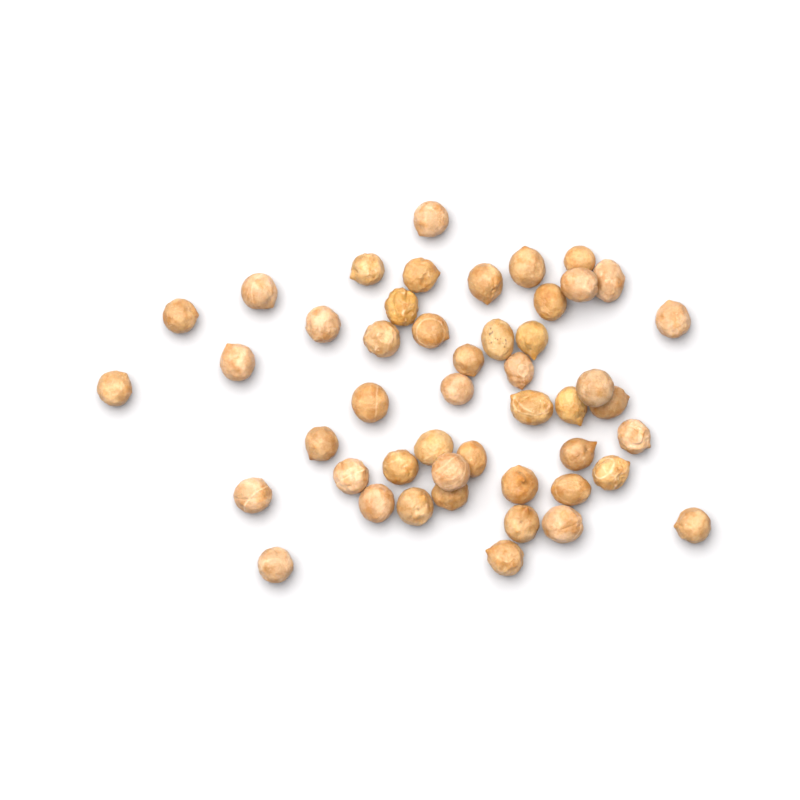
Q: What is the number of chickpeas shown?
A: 48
